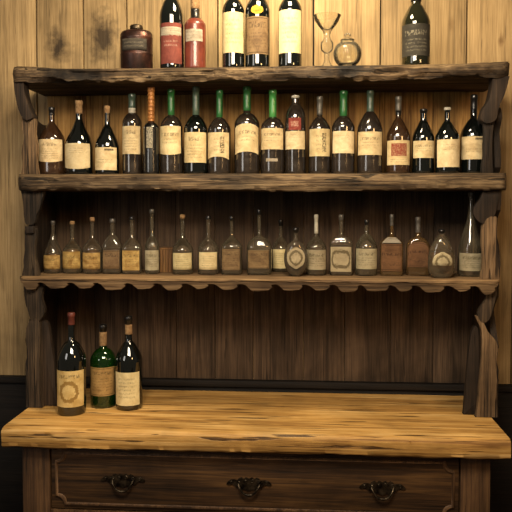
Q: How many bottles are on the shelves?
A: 46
